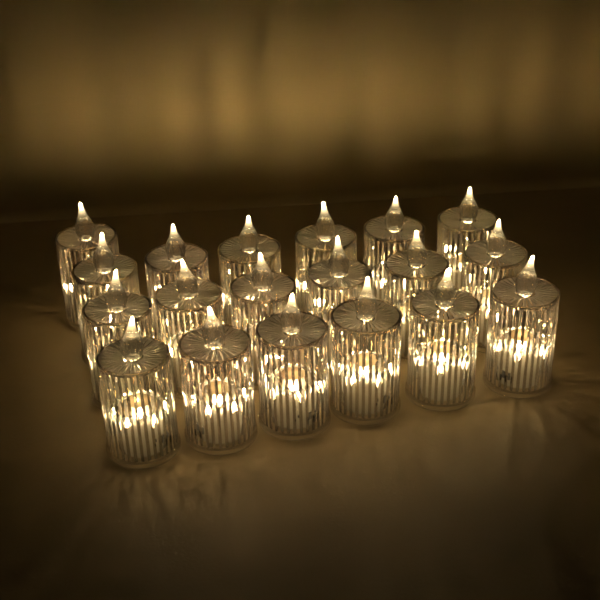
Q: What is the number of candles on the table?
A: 19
